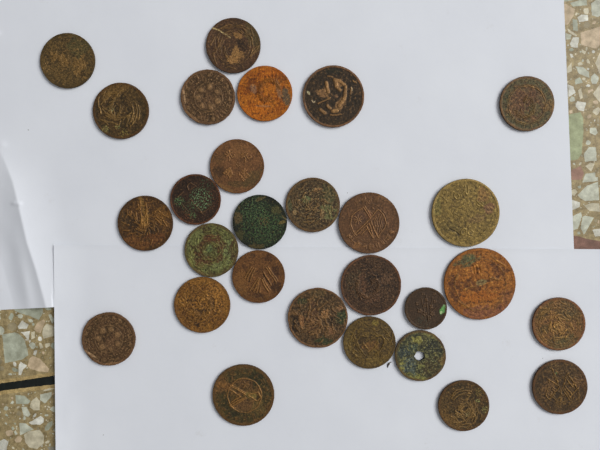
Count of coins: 28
